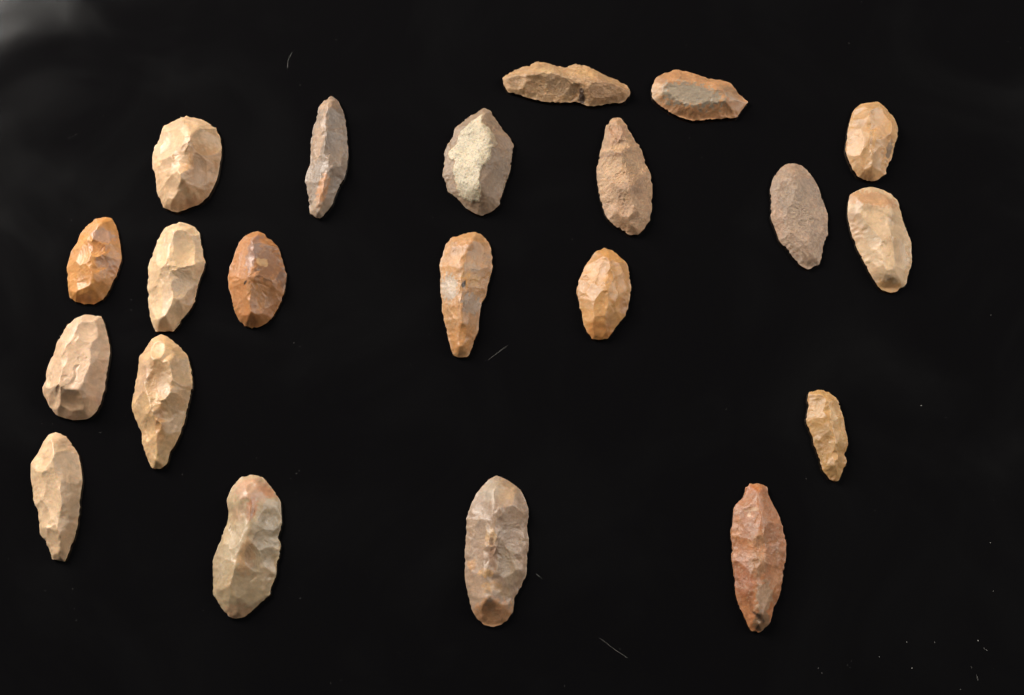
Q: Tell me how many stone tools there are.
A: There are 21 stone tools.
